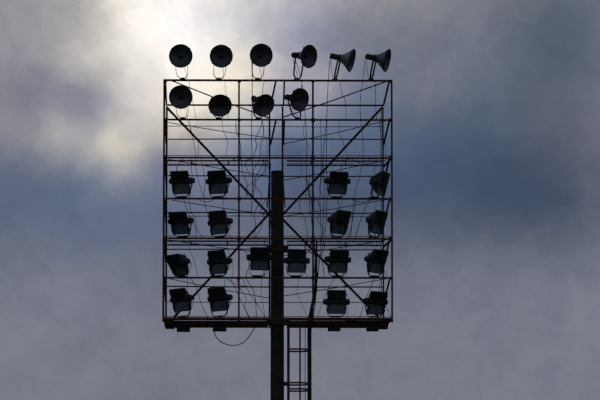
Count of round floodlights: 10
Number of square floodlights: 18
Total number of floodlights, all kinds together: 28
